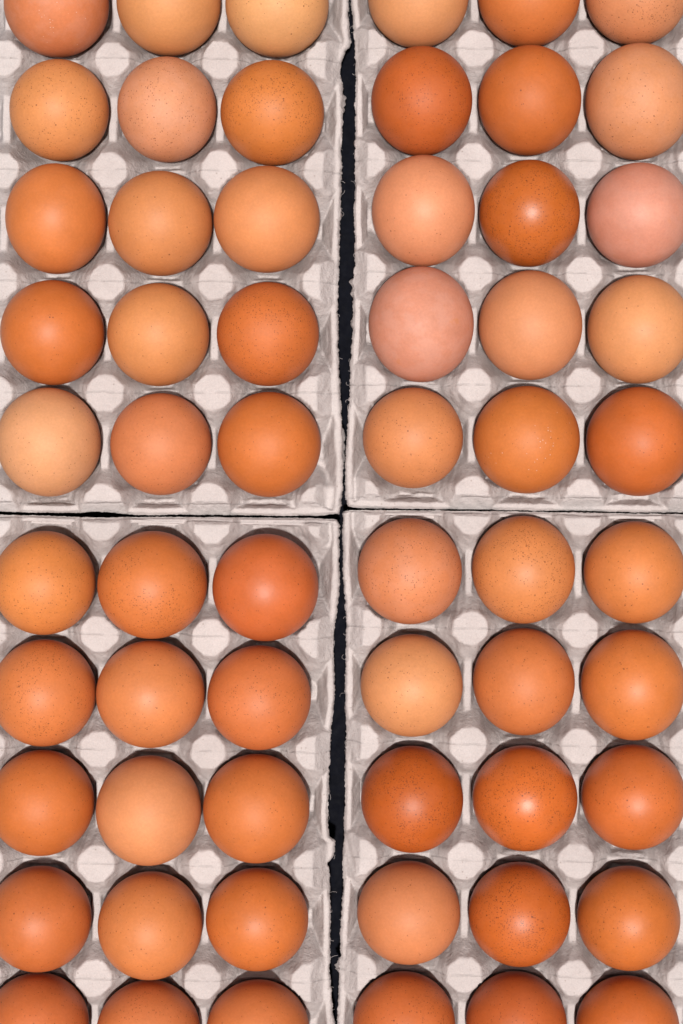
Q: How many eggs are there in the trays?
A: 60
